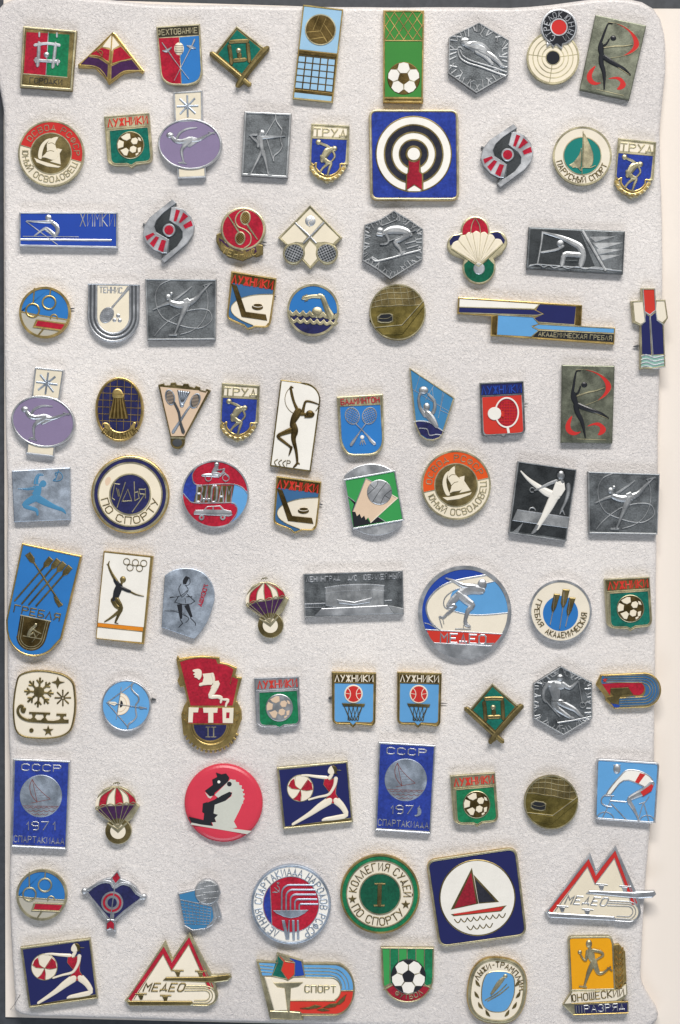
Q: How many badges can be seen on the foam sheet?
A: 88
